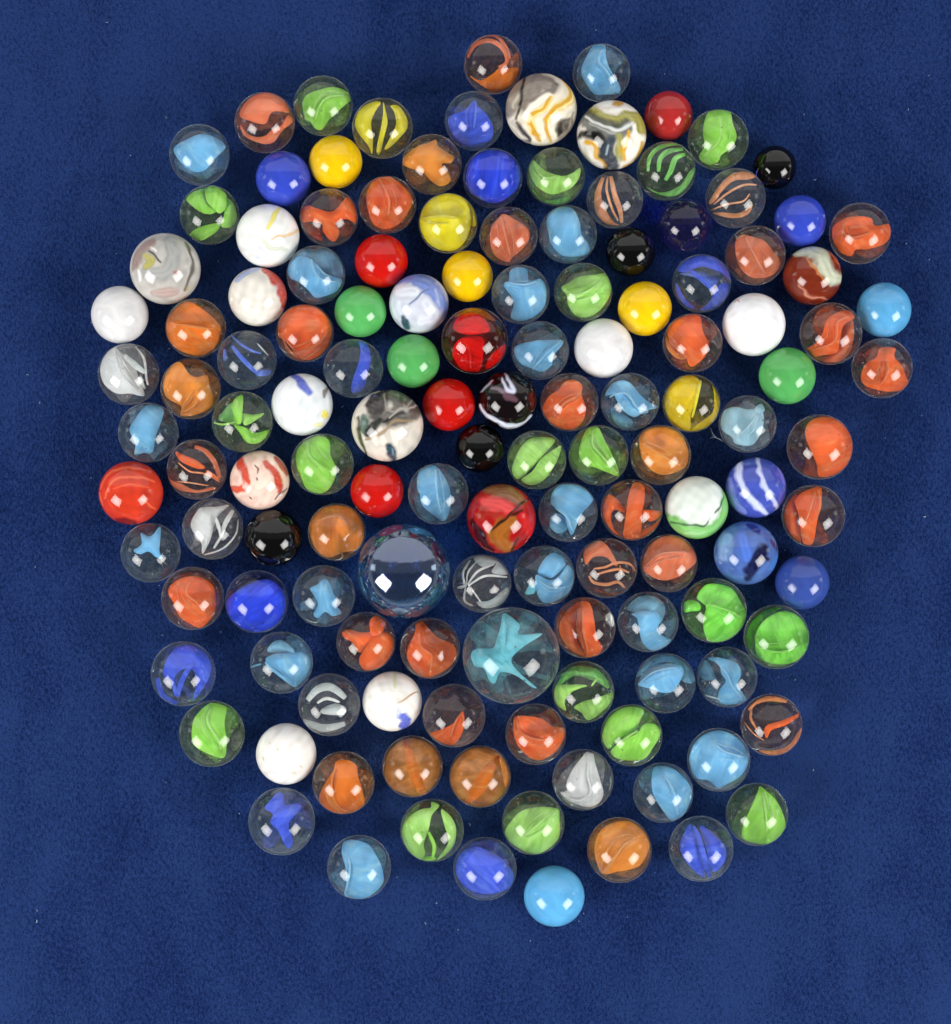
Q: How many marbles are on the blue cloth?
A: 137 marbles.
